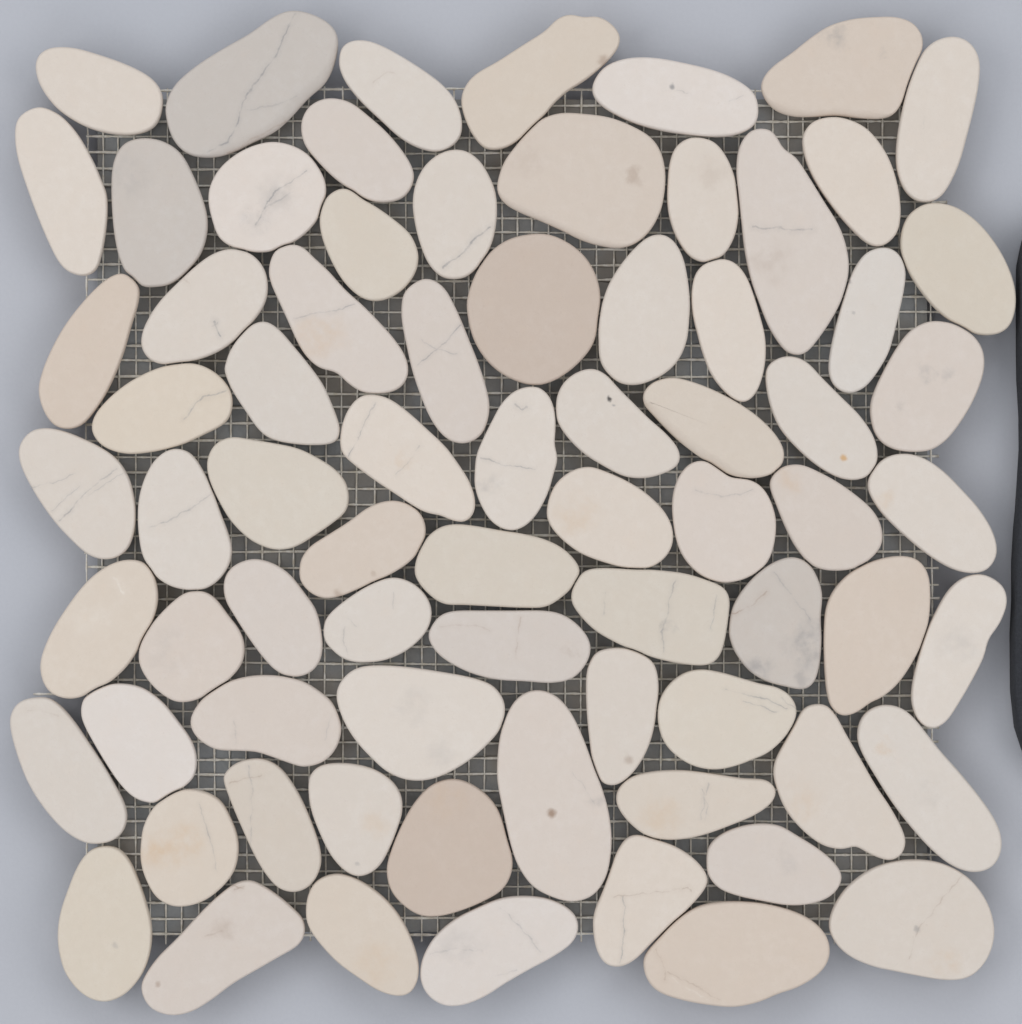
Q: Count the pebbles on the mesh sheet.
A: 74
